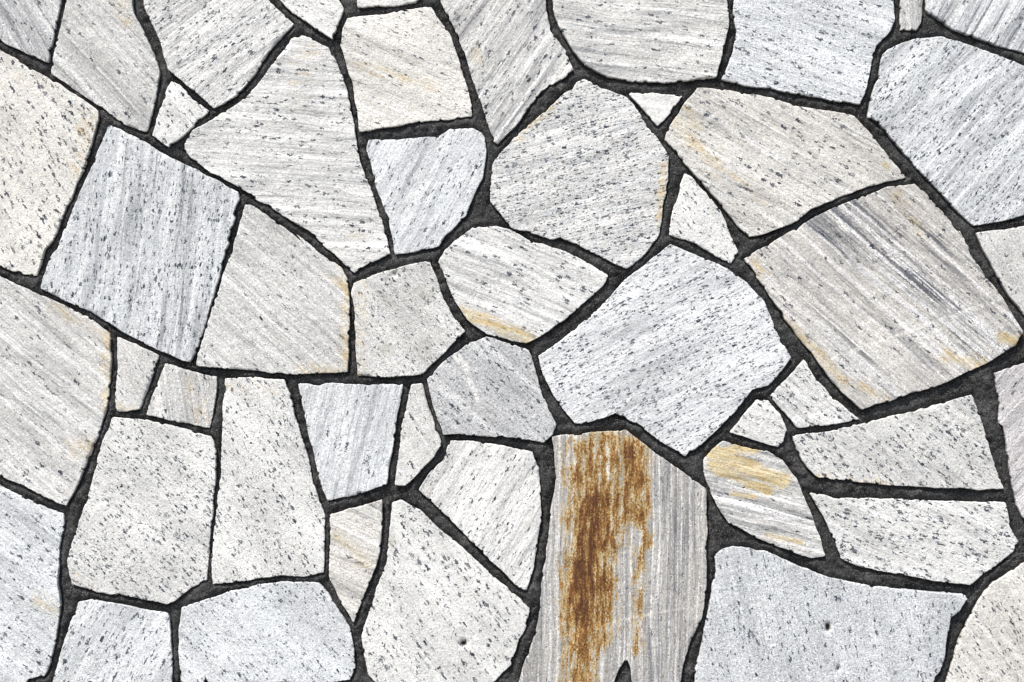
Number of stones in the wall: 50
